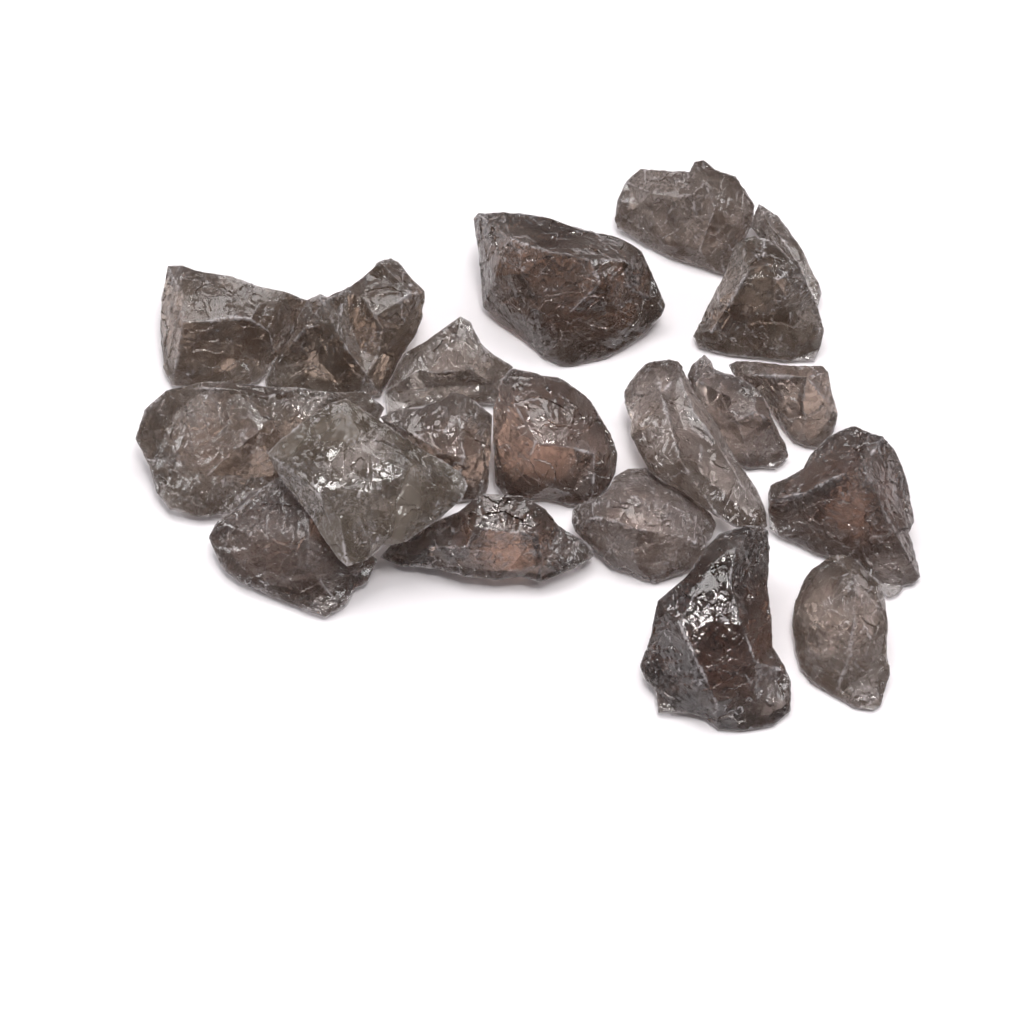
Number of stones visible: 20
